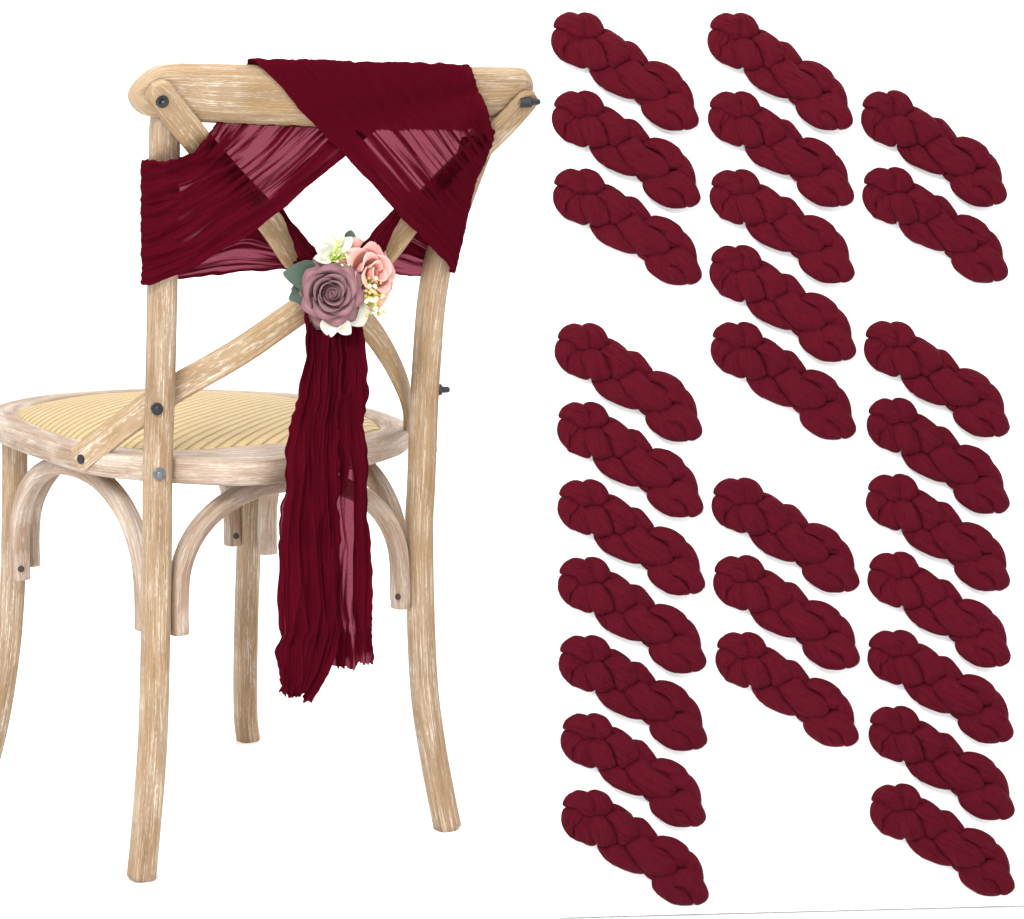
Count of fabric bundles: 27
